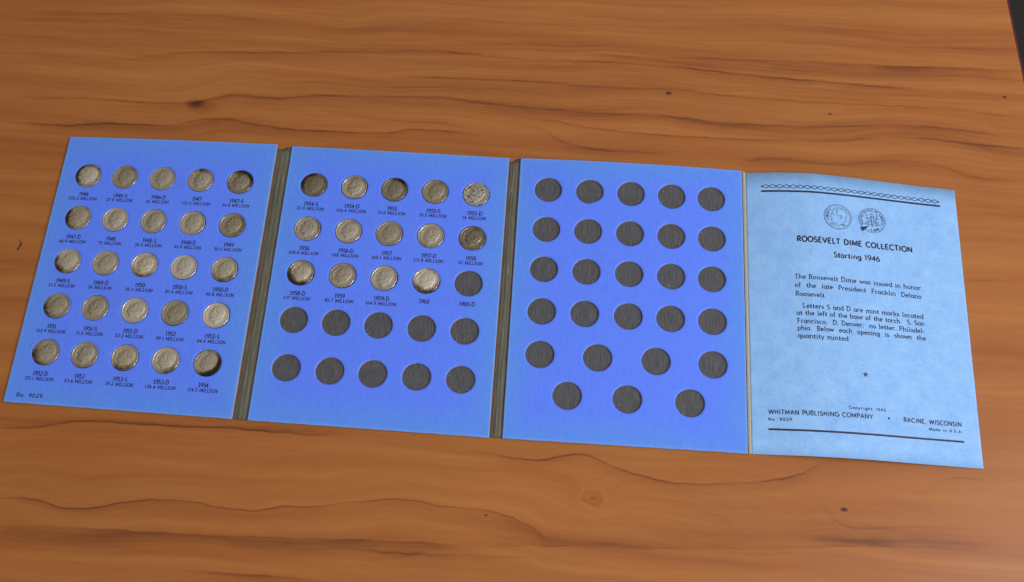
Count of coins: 39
